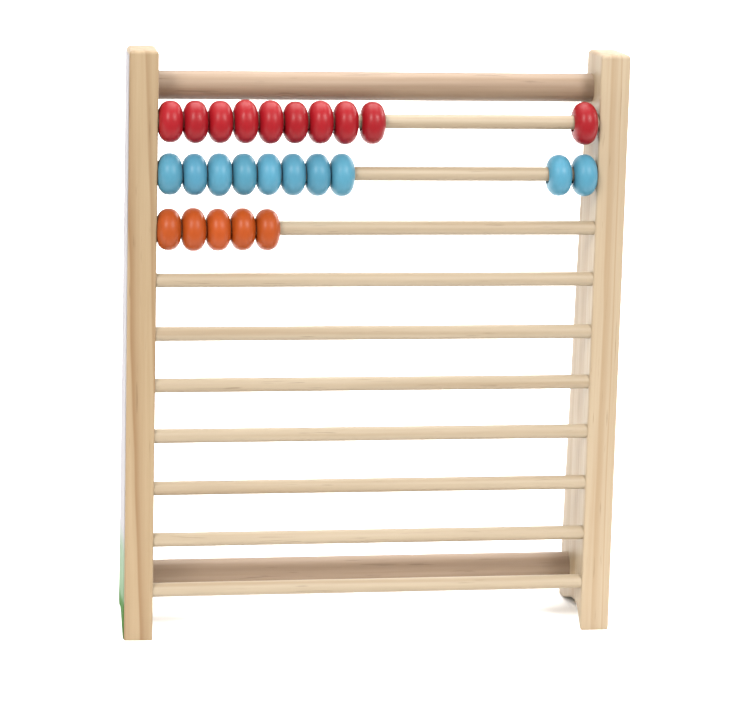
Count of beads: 25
